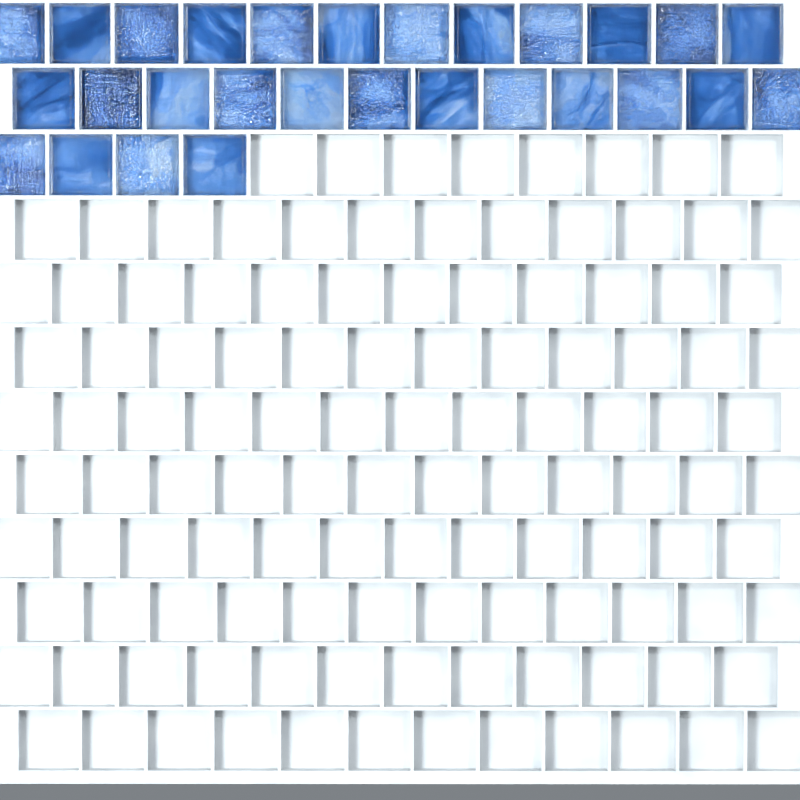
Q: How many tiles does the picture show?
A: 28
